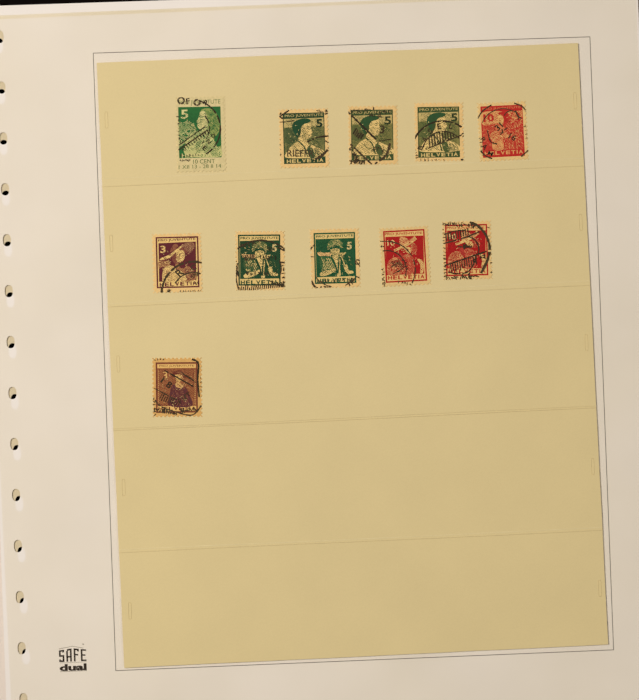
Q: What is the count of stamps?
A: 11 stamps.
